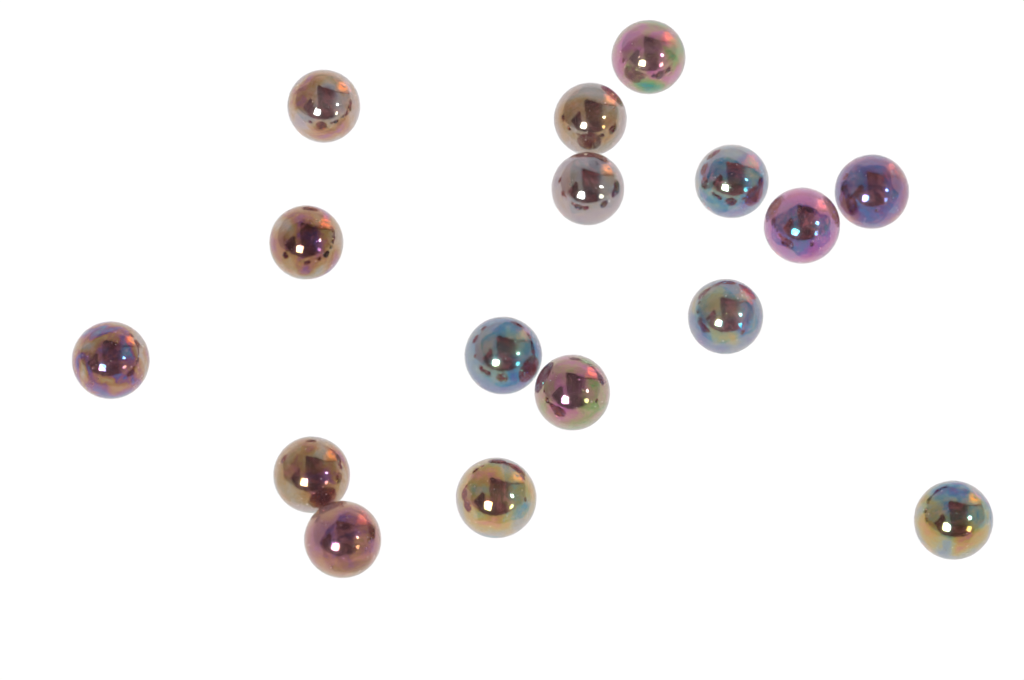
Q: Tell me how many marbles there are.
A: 16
